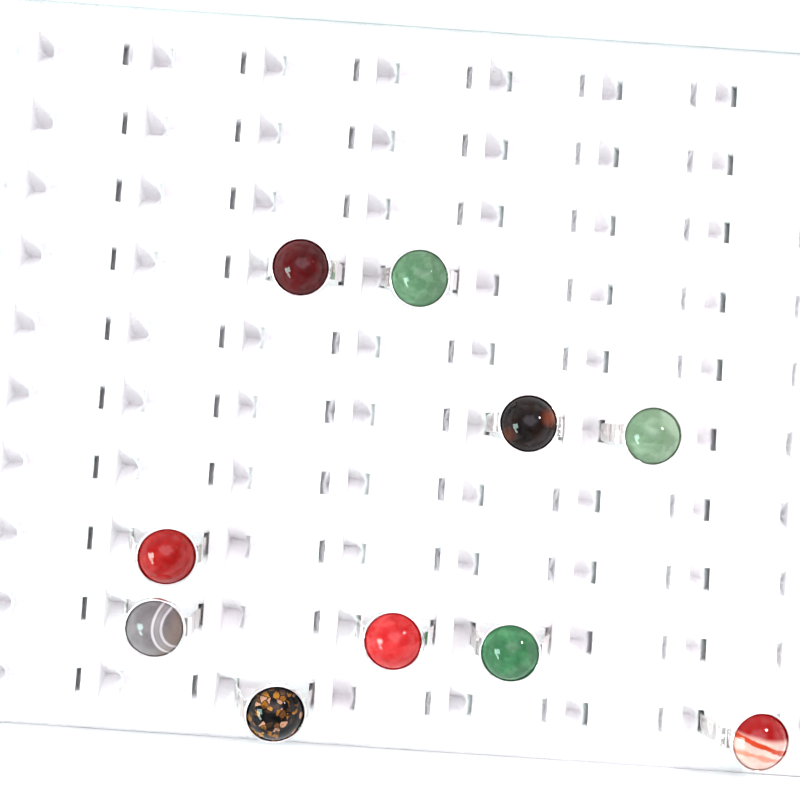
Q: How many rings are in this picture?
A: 10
